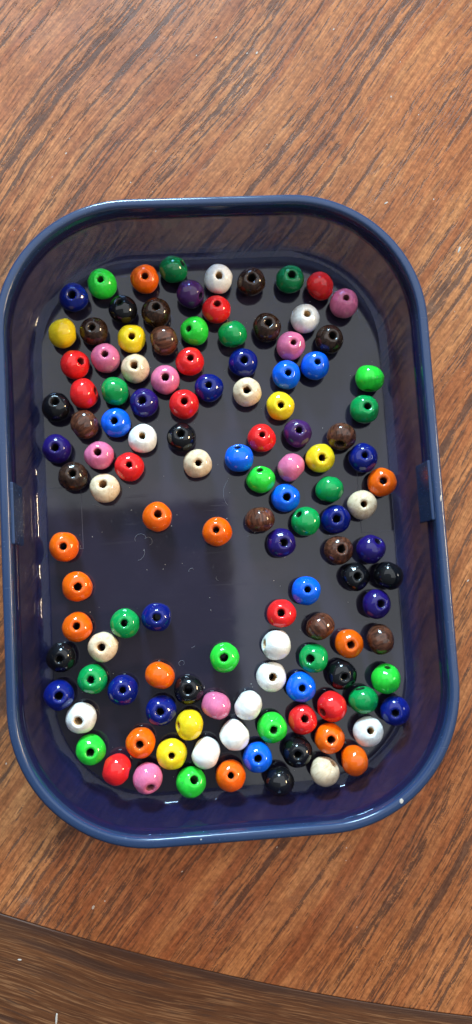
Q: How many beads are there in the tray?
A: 124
